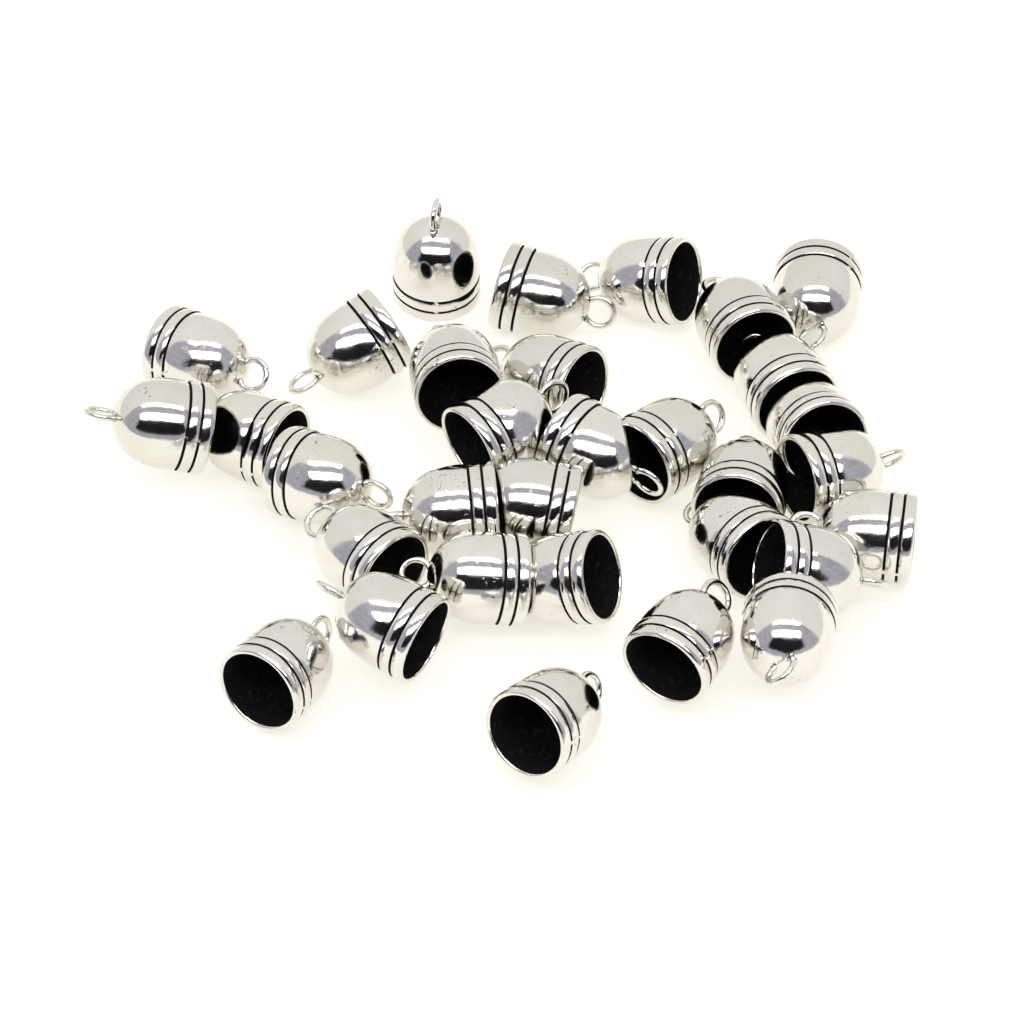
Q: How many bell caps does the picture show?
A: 32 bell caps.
